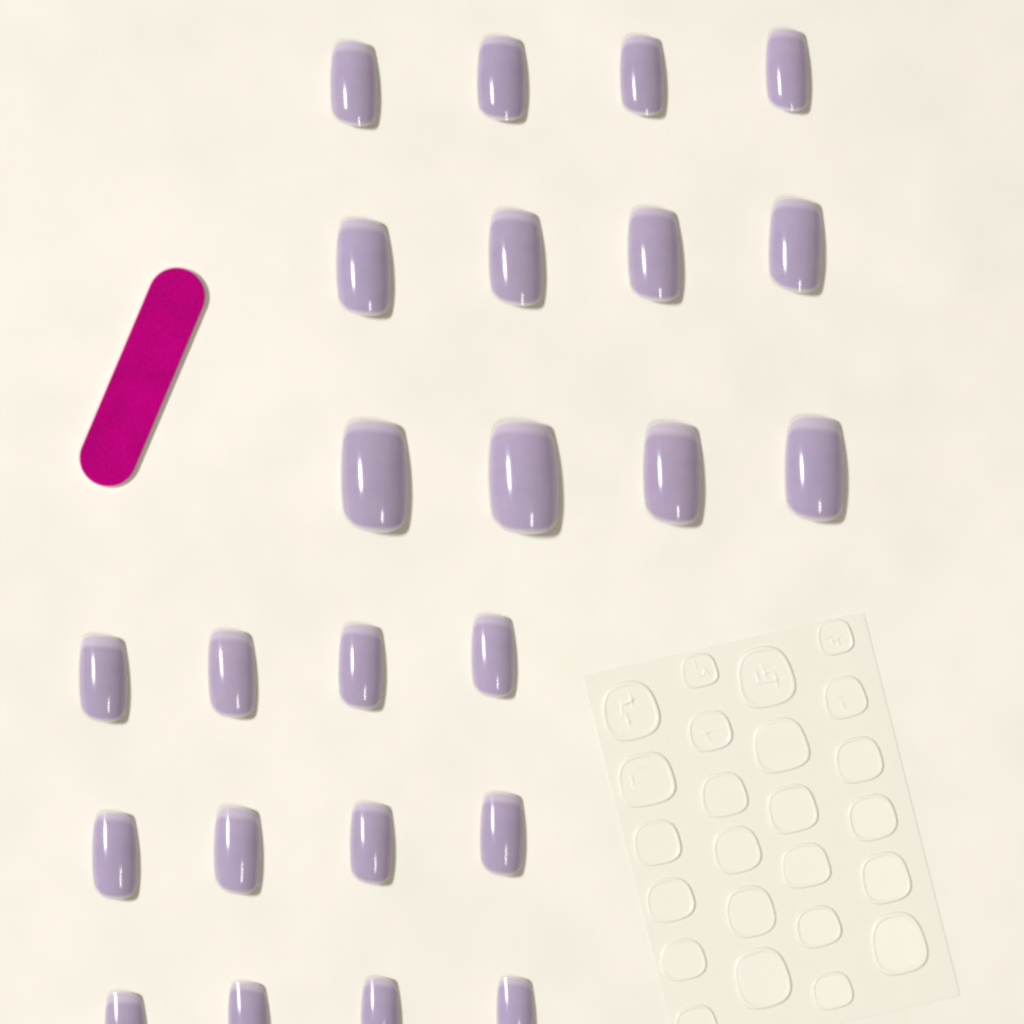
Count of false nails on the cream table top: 24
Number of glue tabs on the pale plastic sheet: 24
